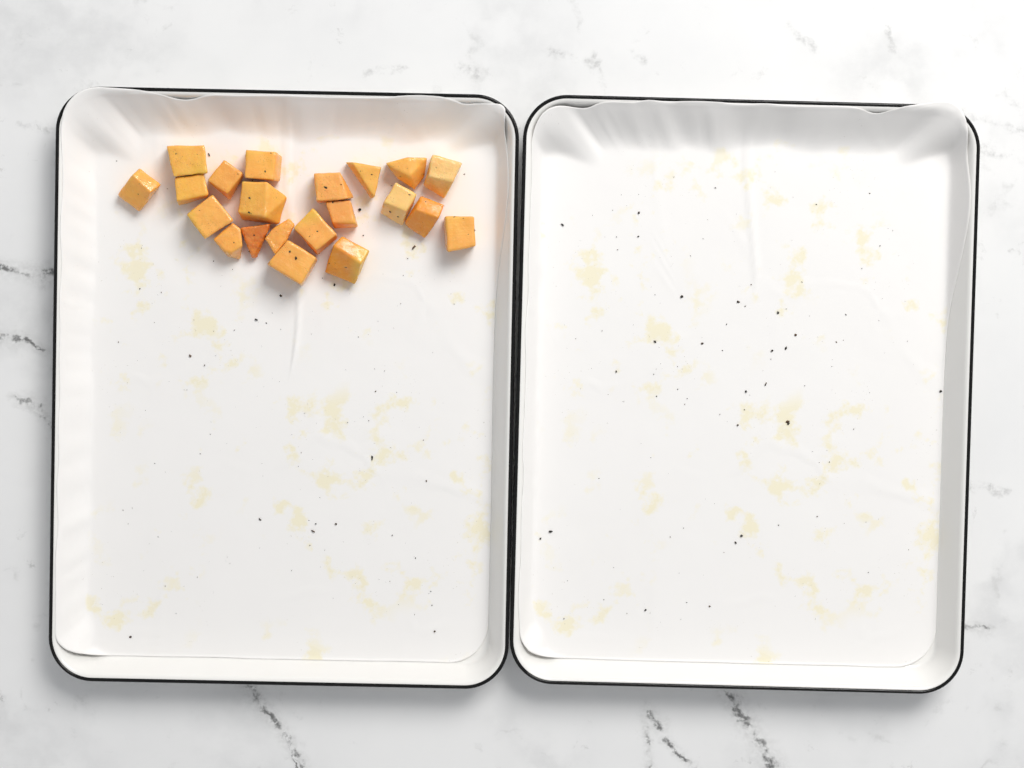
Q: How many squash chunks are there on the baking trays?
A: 21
